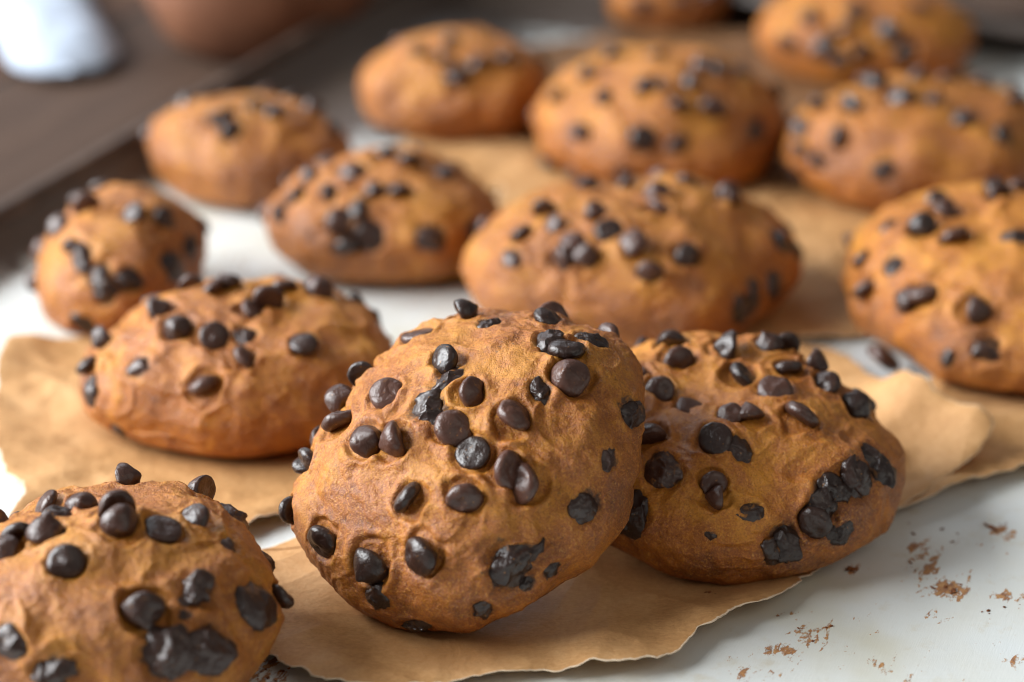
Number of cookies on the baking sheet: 14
